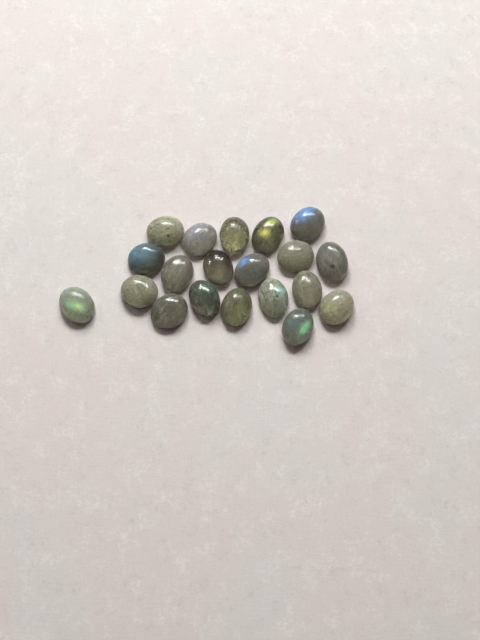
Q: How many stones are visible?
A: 20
